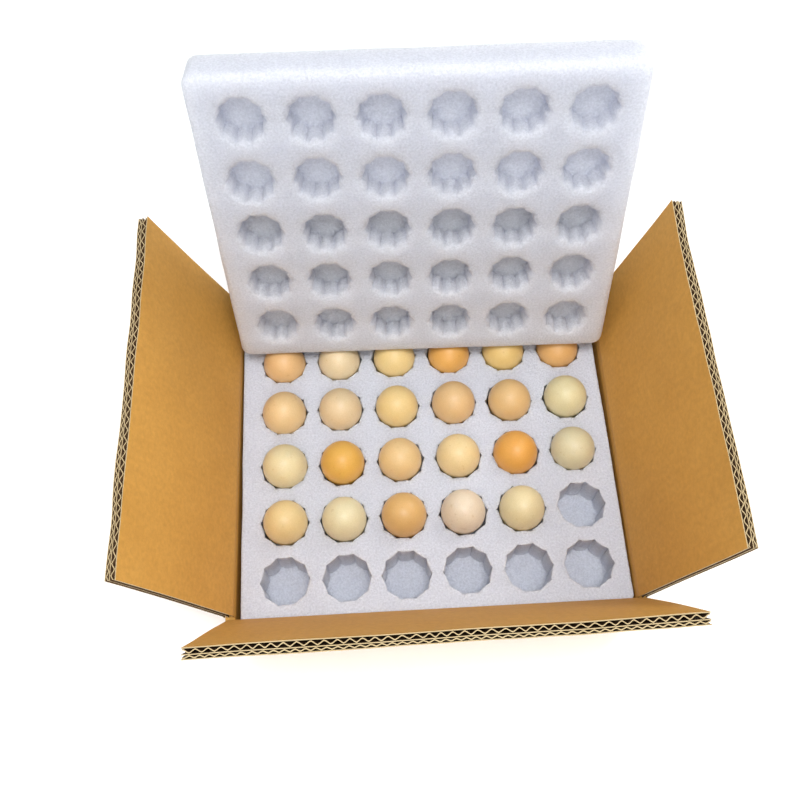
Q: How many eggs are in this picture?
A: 23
